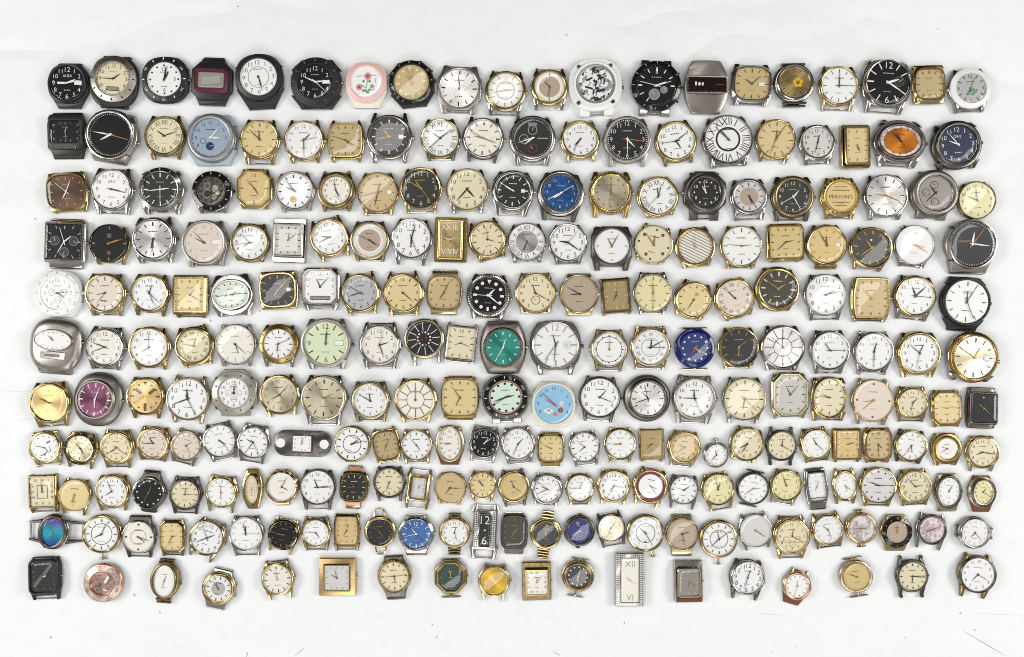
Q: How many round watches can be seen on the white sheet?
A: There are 195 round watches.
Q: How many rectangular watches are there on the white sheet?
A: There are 39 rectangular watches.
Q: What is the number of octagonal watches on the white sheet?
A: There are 5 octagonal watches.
